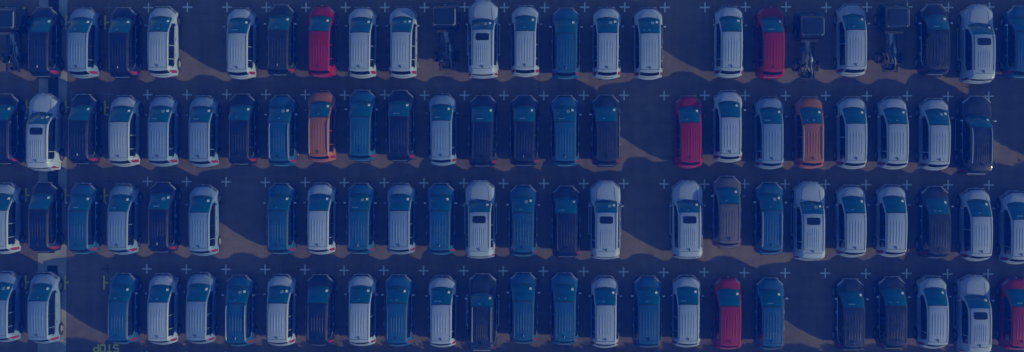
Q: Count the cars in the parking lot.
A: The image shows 92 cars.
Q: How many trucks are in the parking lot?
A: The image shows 4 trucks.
